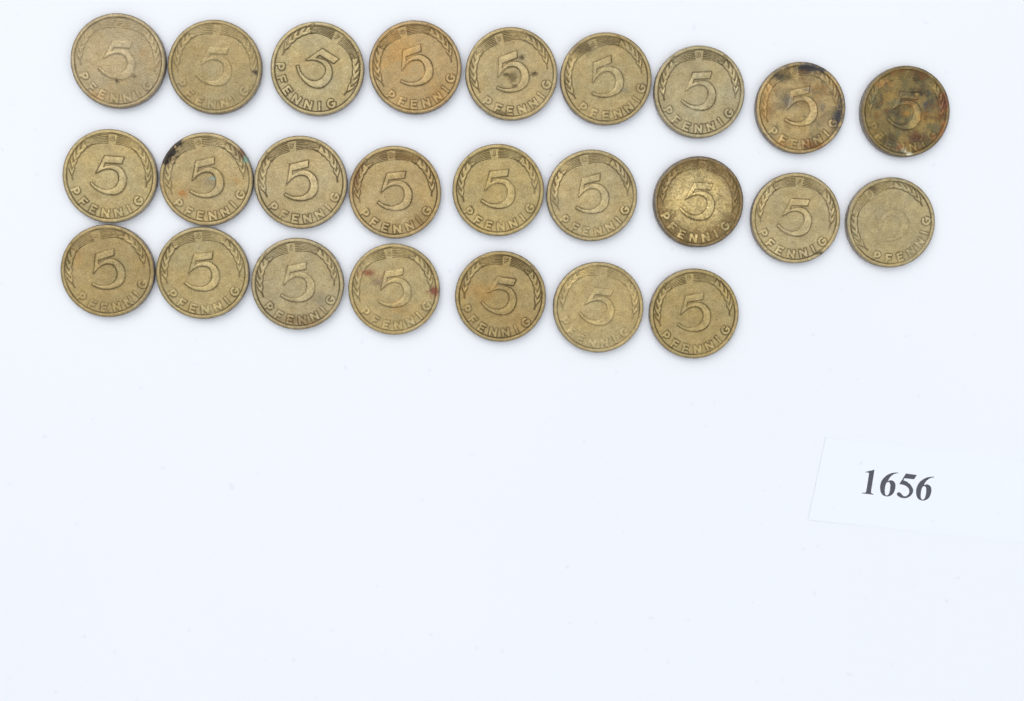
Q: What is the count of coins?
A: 25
